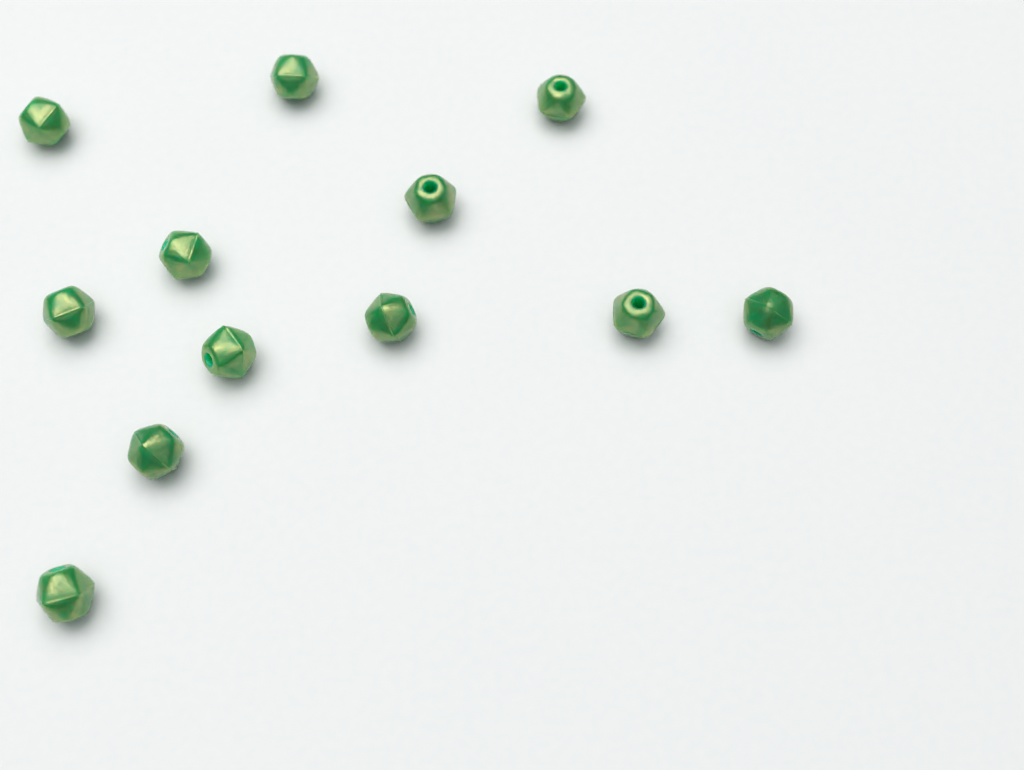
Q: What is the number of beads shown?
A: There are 12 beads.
